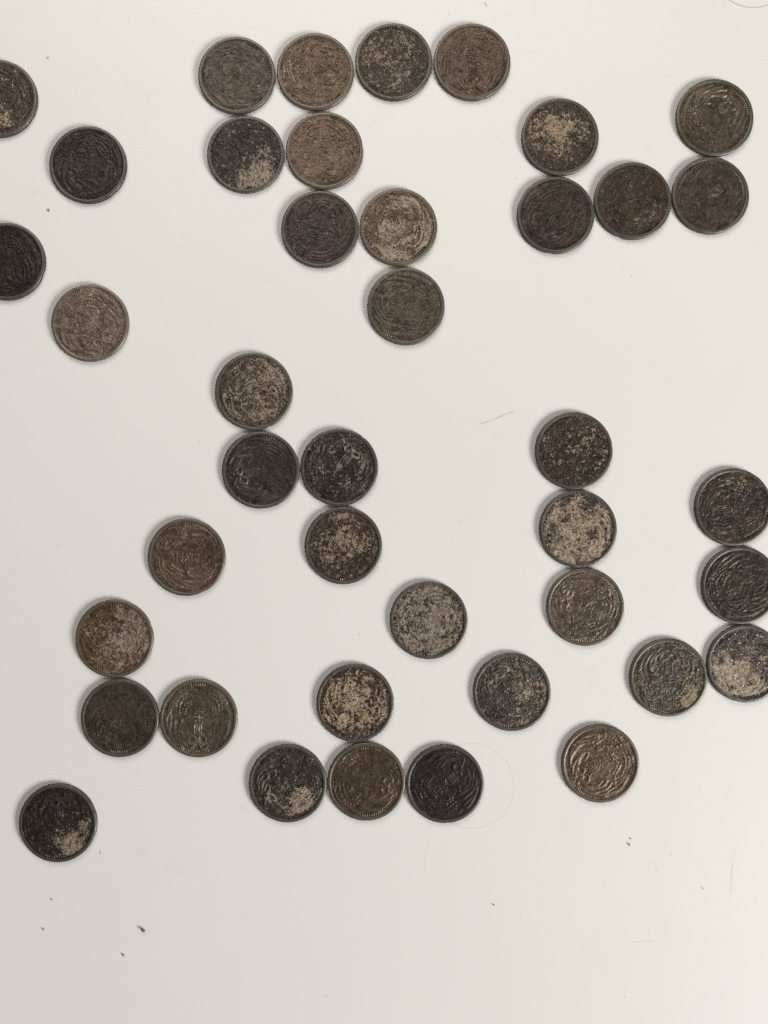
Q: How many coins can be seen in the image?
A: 41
